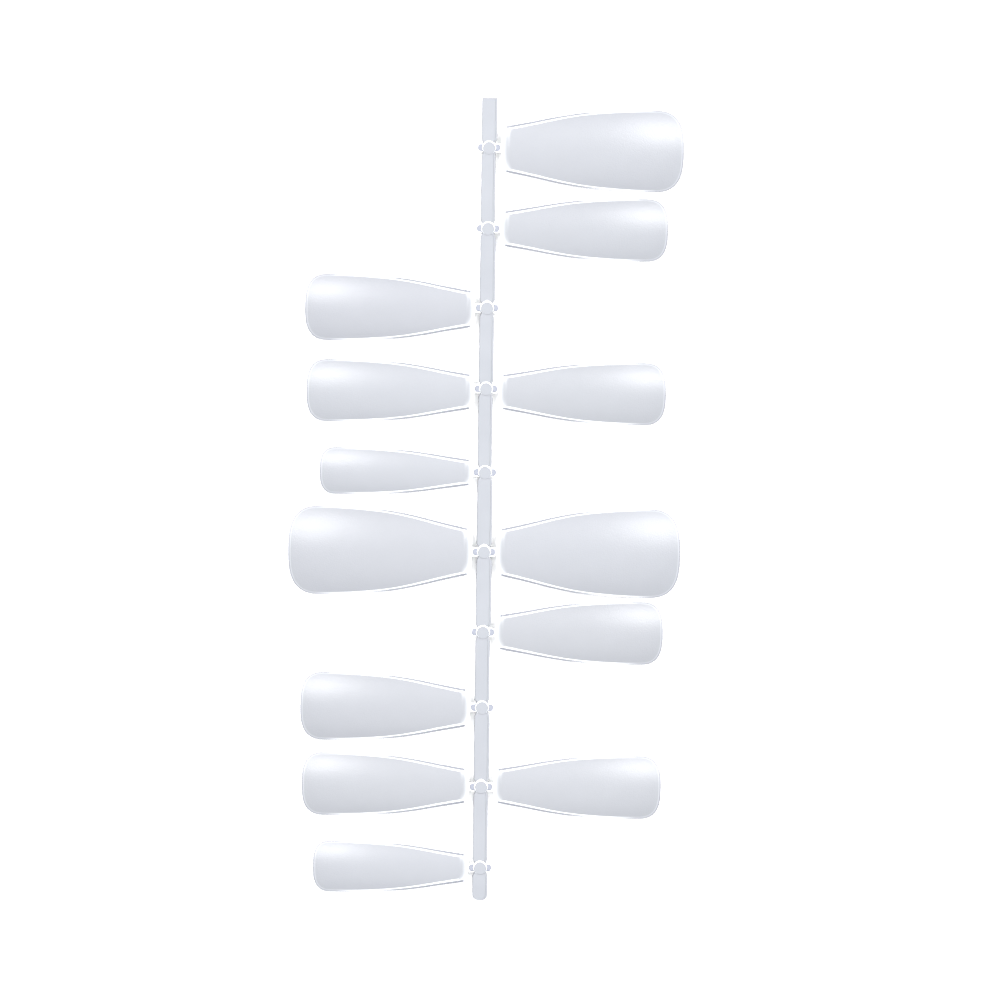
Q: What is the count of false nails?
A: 13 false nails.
